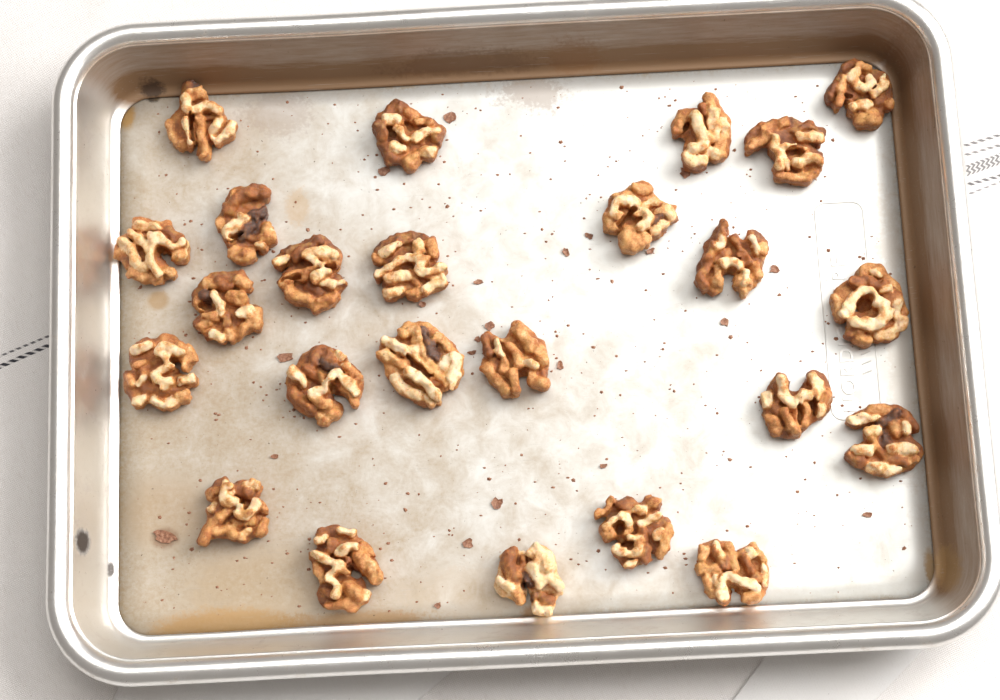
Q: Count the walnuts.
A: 24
